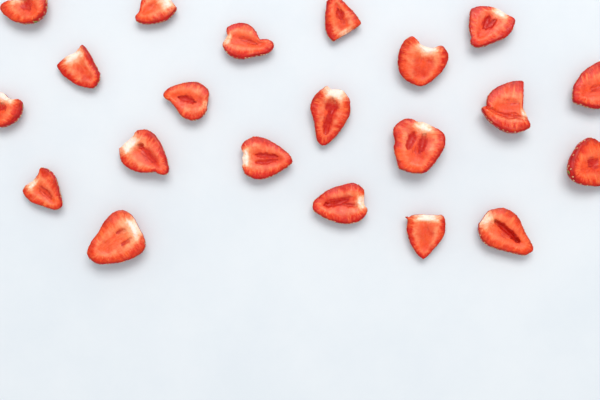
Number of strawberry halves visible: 21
